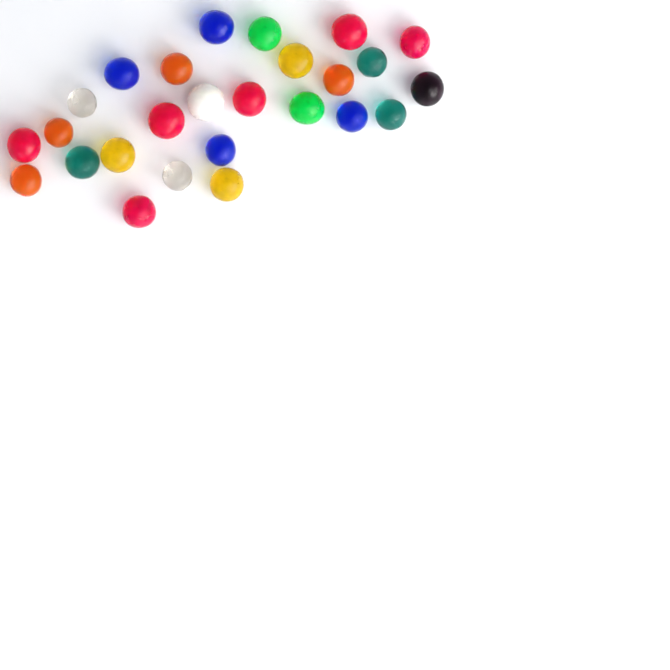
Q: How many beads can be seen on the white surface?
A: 26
